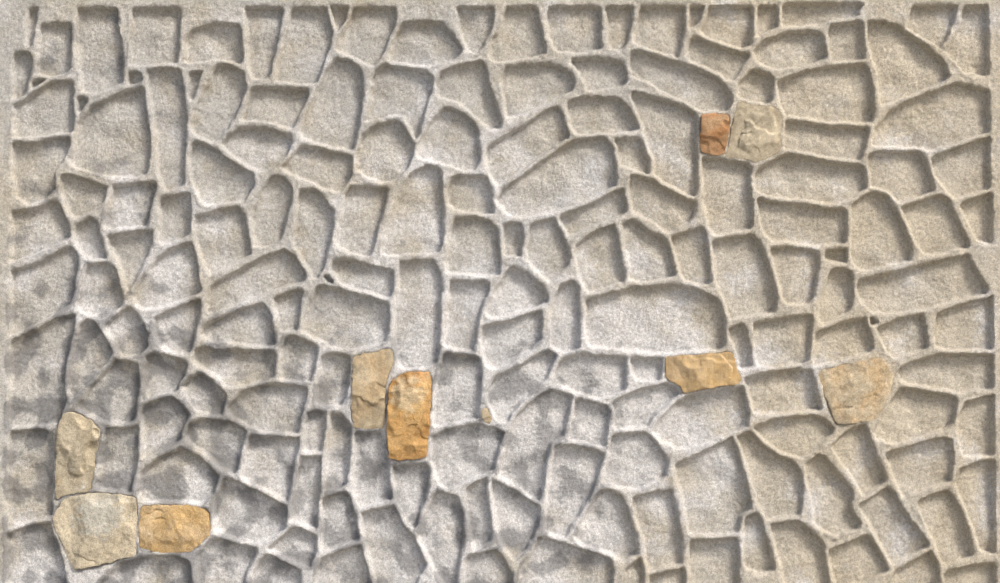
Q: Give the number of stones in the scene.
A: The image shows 10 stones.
